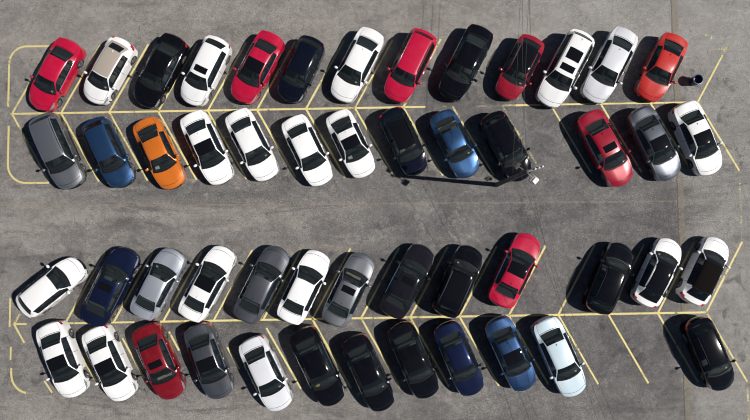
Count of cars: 51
